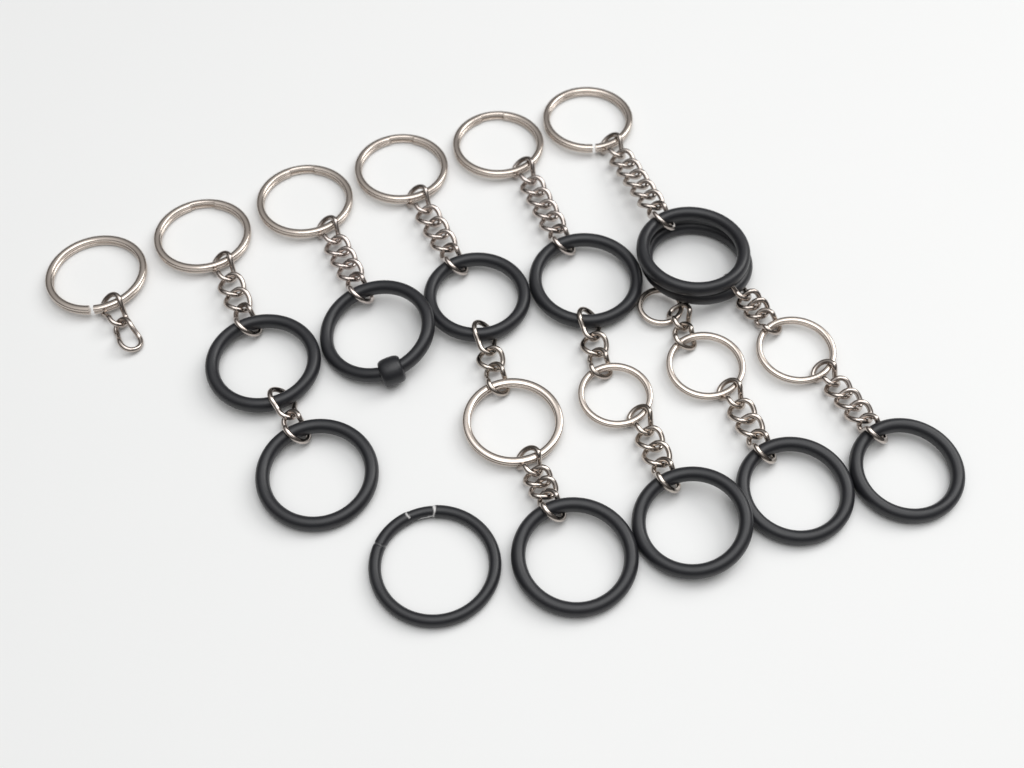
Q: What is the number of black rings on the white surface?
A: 12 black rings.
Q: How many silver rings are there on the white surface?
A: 11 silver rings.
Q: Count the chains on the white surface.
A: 15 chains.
